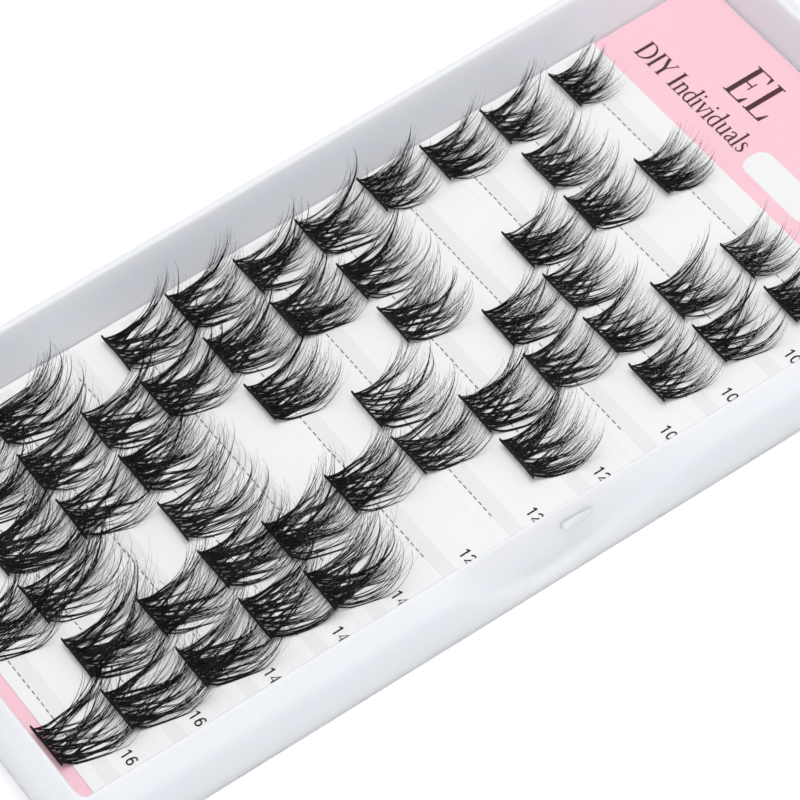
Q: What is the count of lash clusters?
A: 51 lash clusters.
